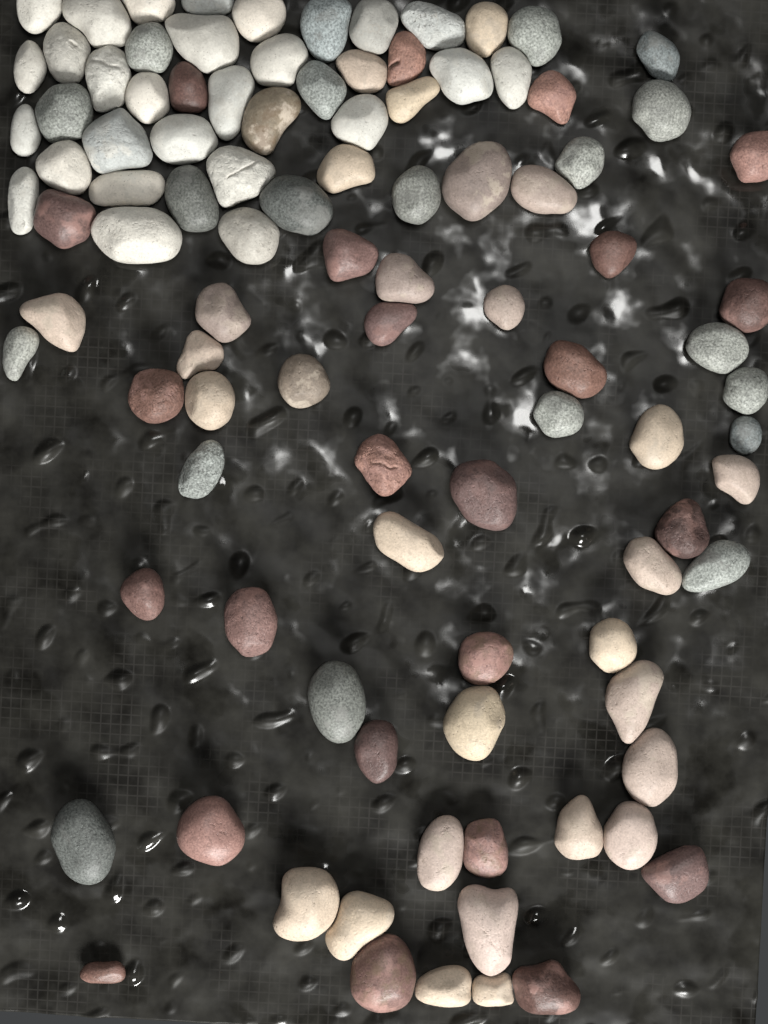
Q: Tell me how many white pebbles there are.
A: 26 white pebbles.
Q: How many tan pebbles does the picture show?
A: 30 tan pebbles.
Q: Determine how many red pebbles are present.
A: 24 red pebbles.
